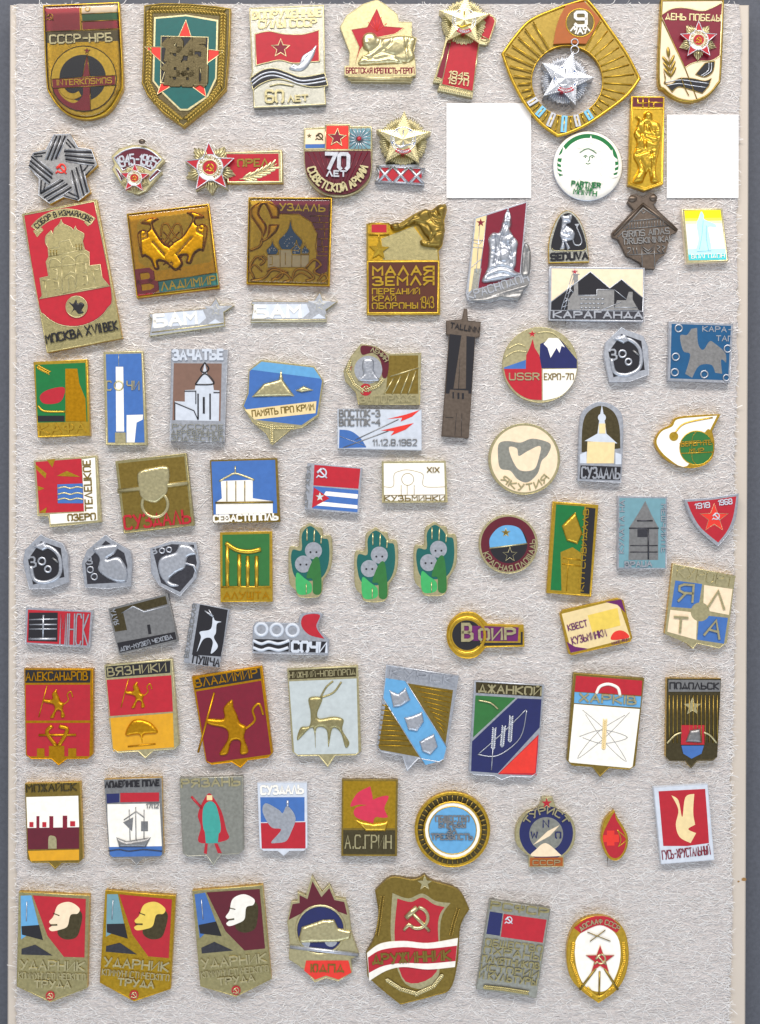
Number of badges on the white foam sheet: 85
